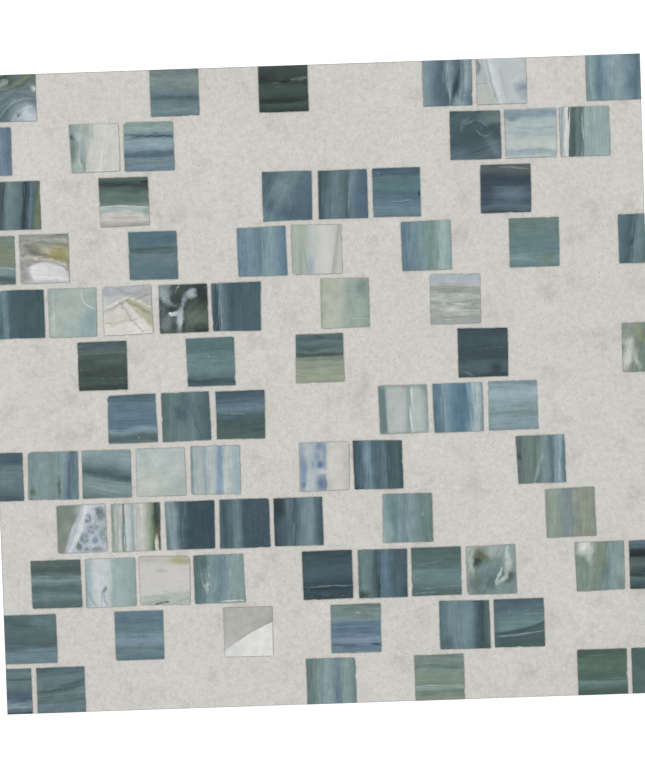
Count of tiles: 81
